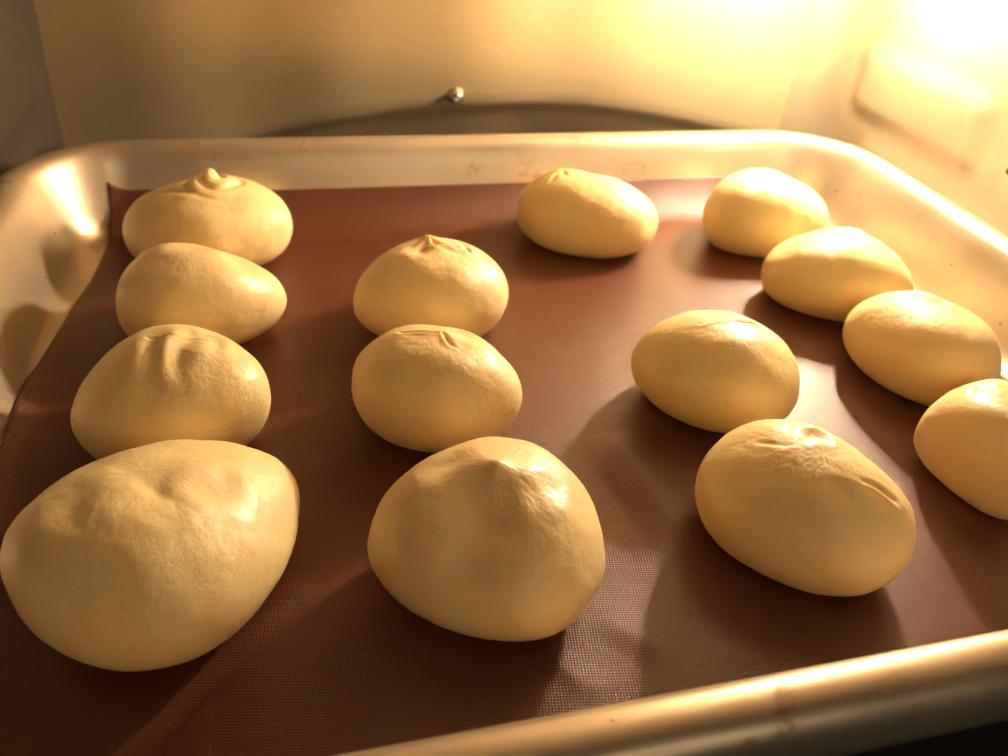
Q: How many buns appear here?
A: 14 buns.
